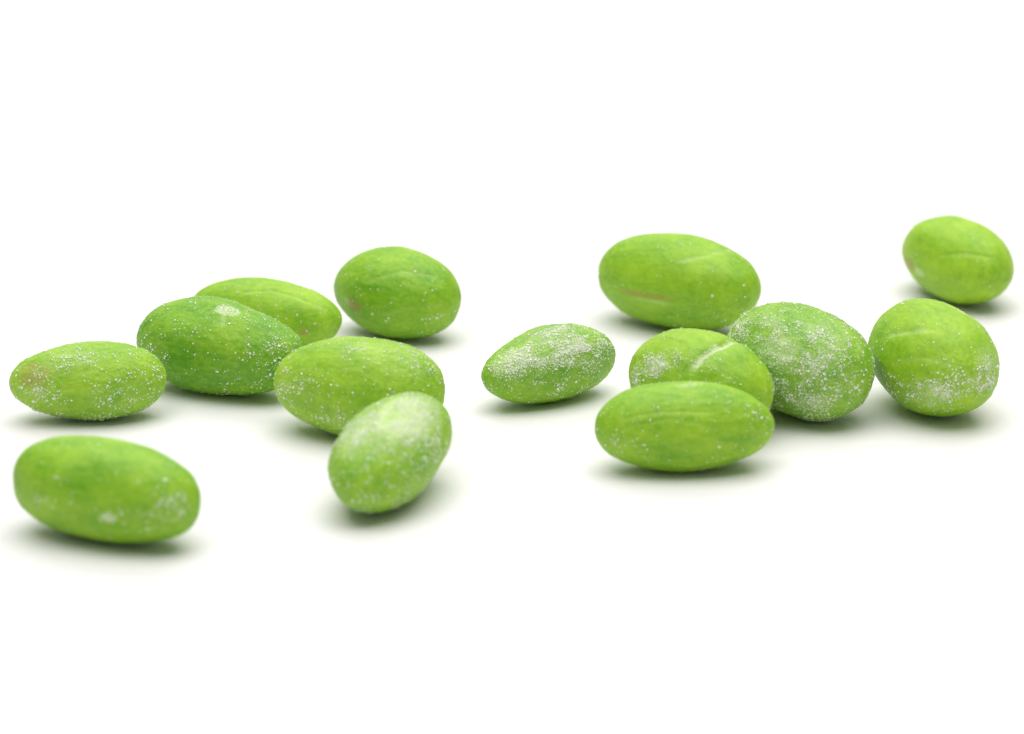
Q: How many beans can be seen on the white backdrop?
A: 14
